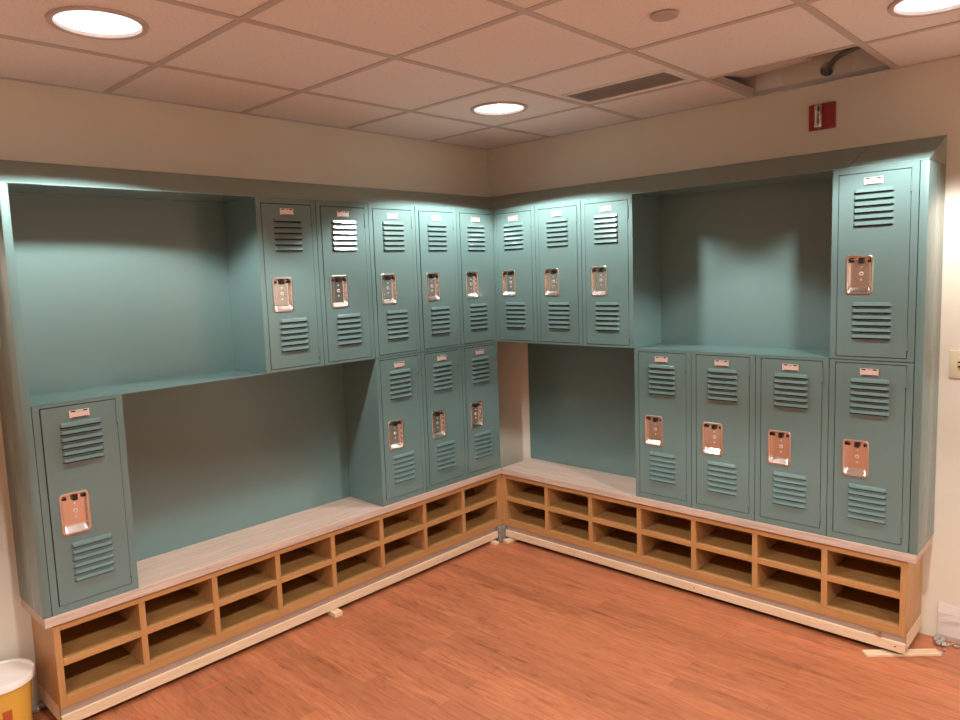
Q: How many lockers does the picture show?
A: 17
